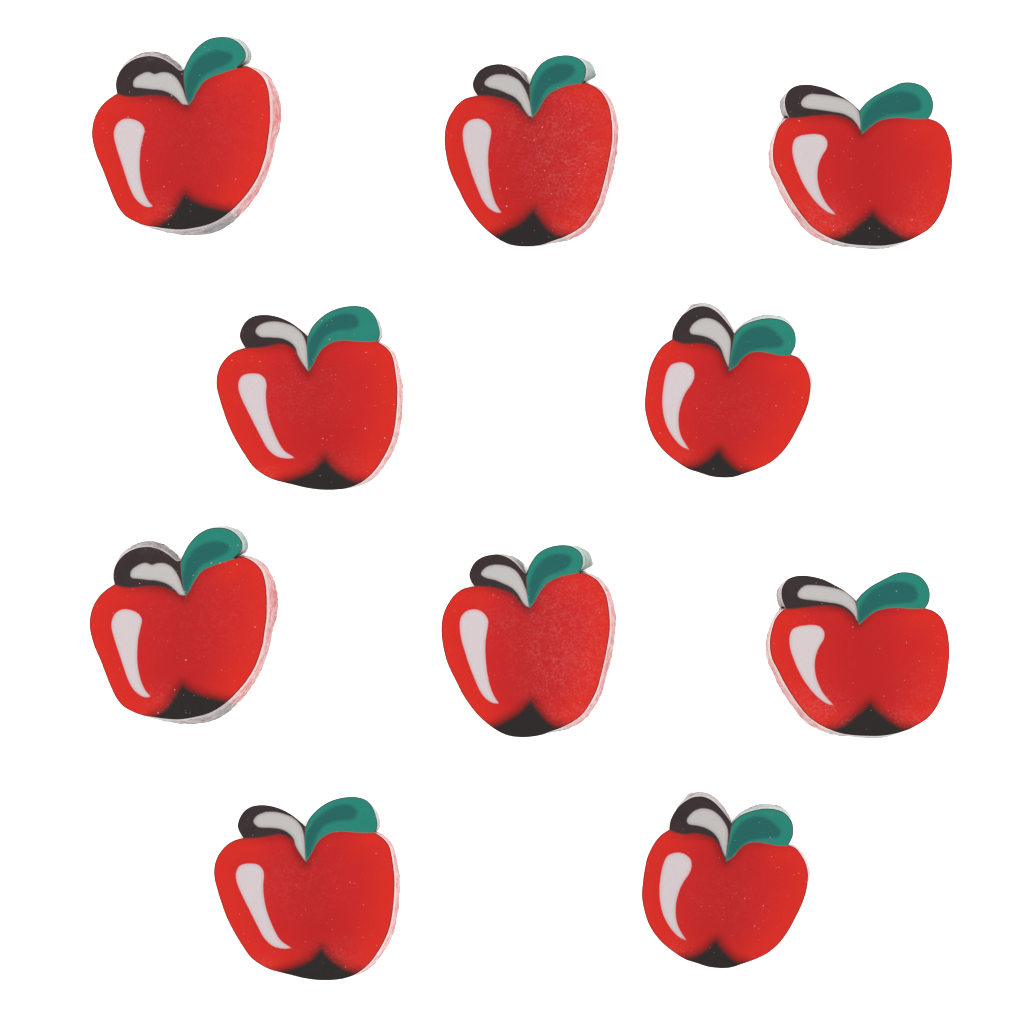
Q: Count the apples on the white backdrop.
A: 10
